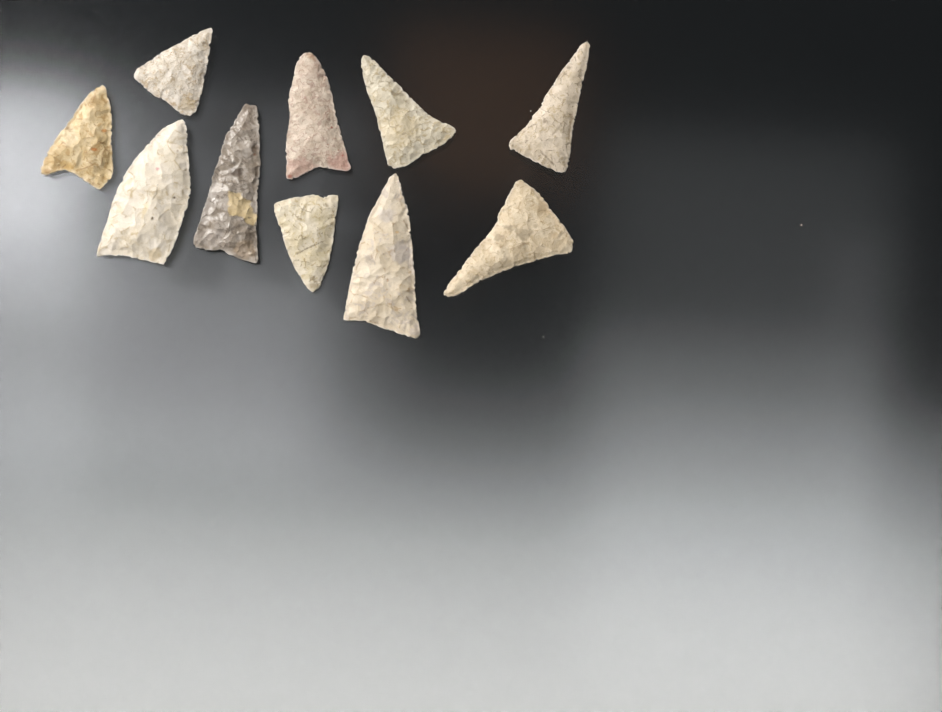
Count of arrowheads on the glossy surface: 10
